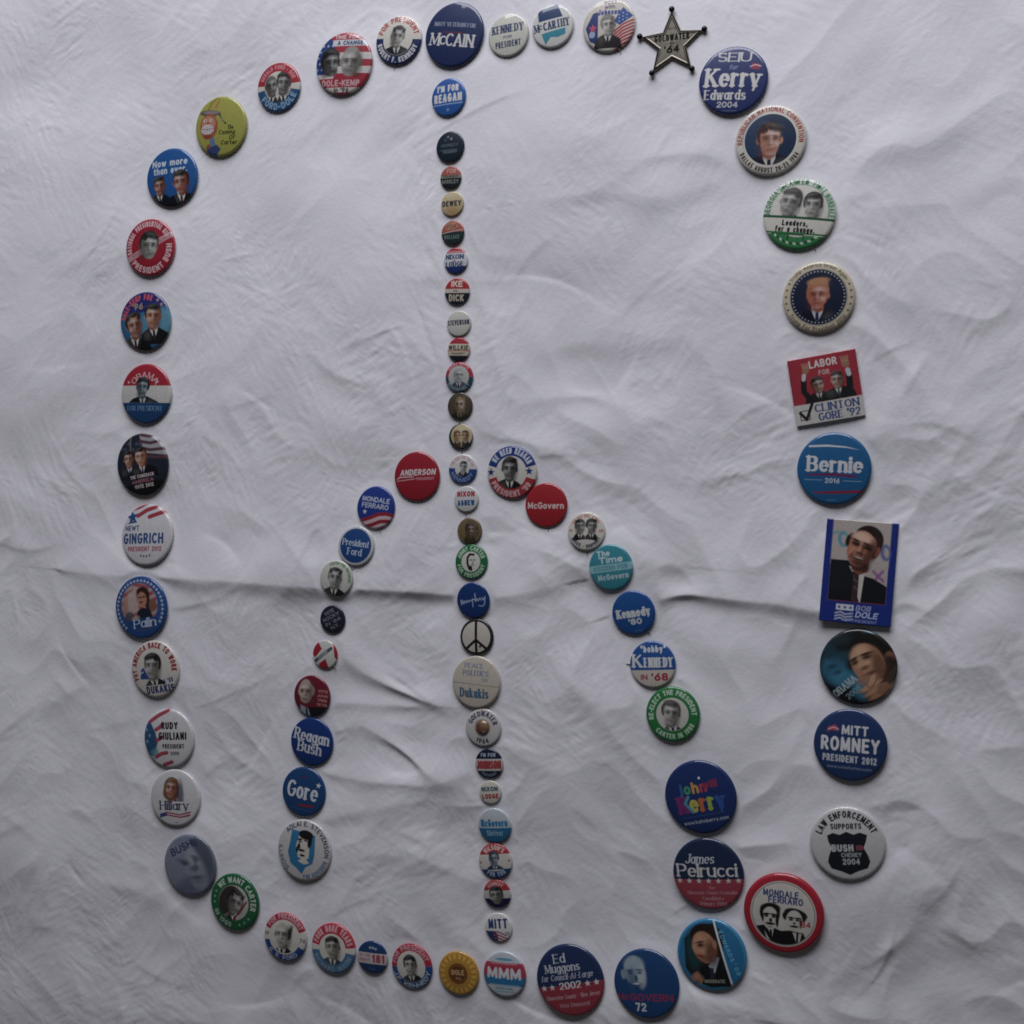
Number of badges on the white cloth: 86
